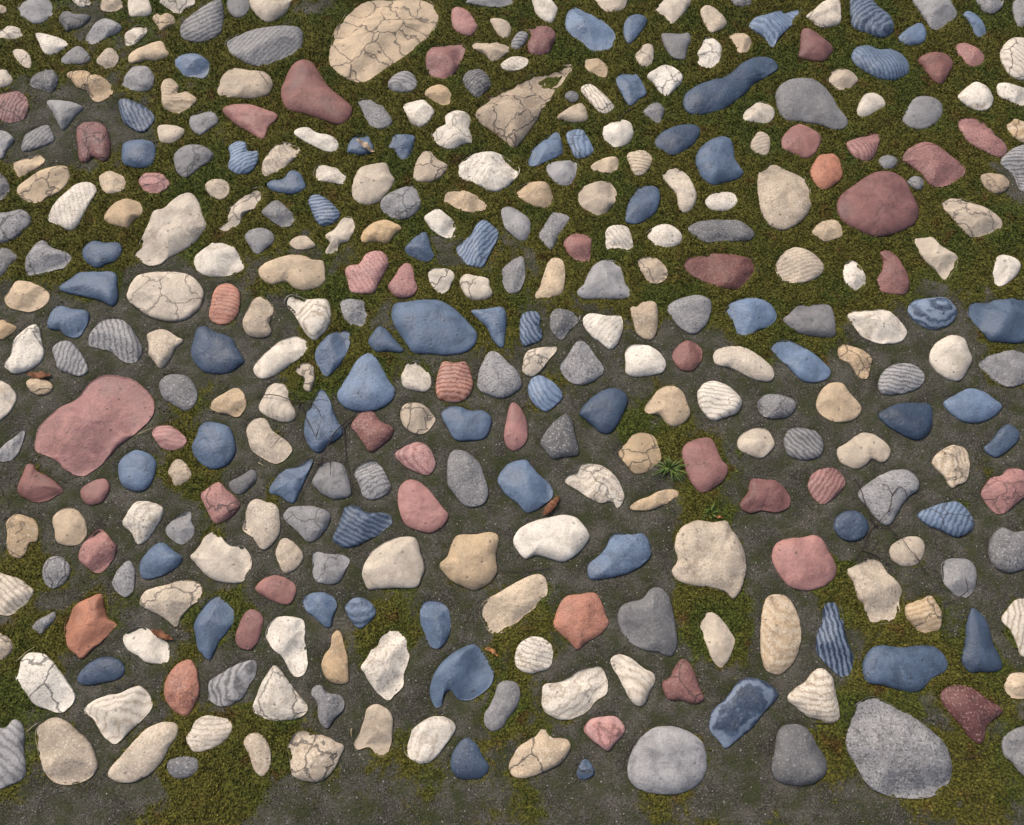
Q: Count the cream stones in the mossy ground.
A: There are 162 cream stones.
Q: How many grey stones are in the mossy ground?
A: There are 82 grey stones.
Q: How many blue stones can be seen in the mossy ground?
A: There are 66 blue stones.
